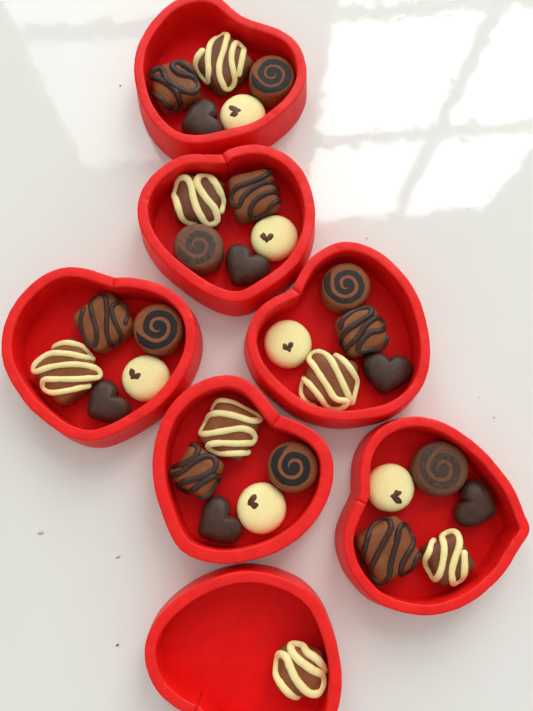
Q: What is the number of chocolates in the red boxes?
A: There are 31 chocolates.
